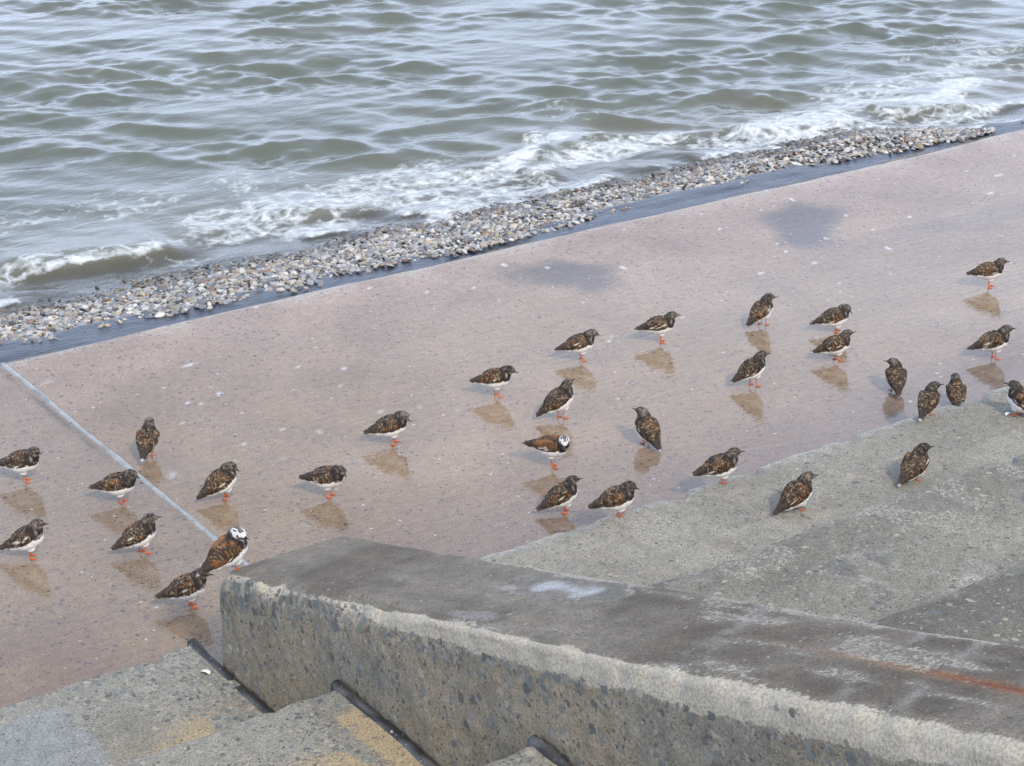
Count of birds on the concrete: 31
